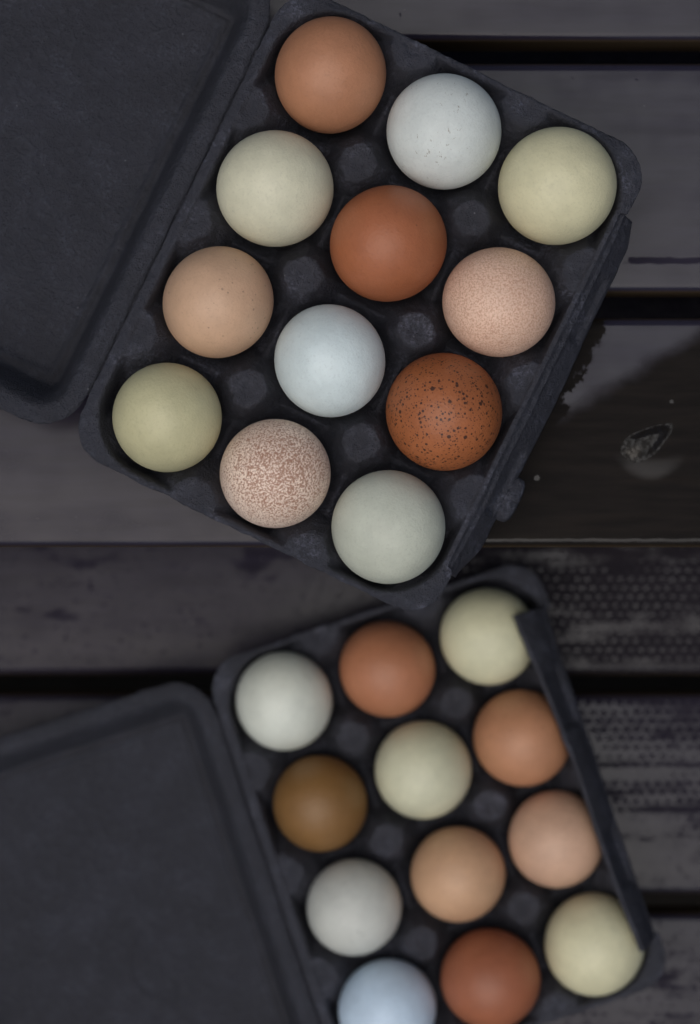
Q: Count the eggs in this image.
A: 24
